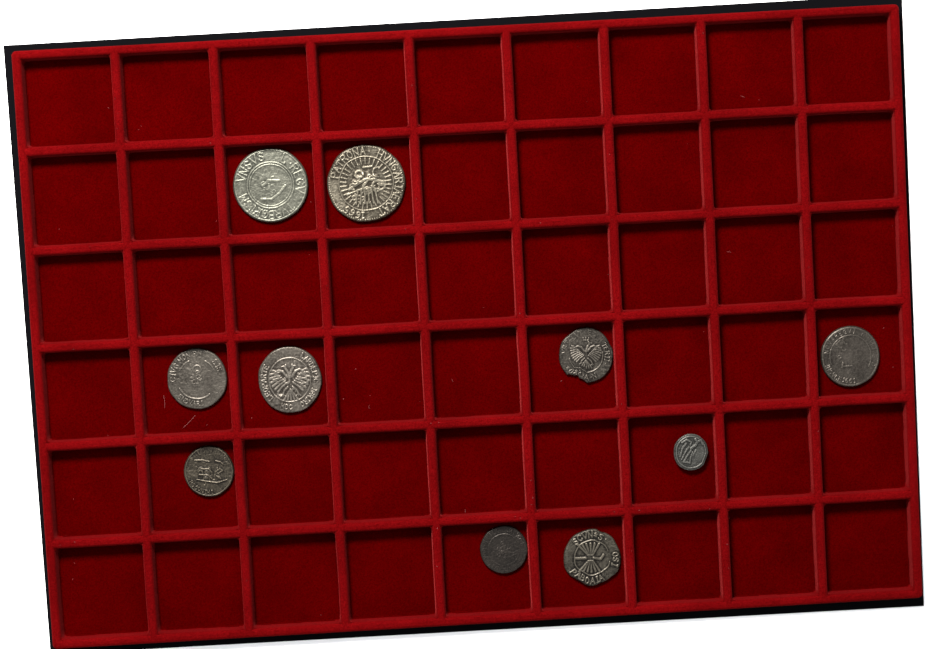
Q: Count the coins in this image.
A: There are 10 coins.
